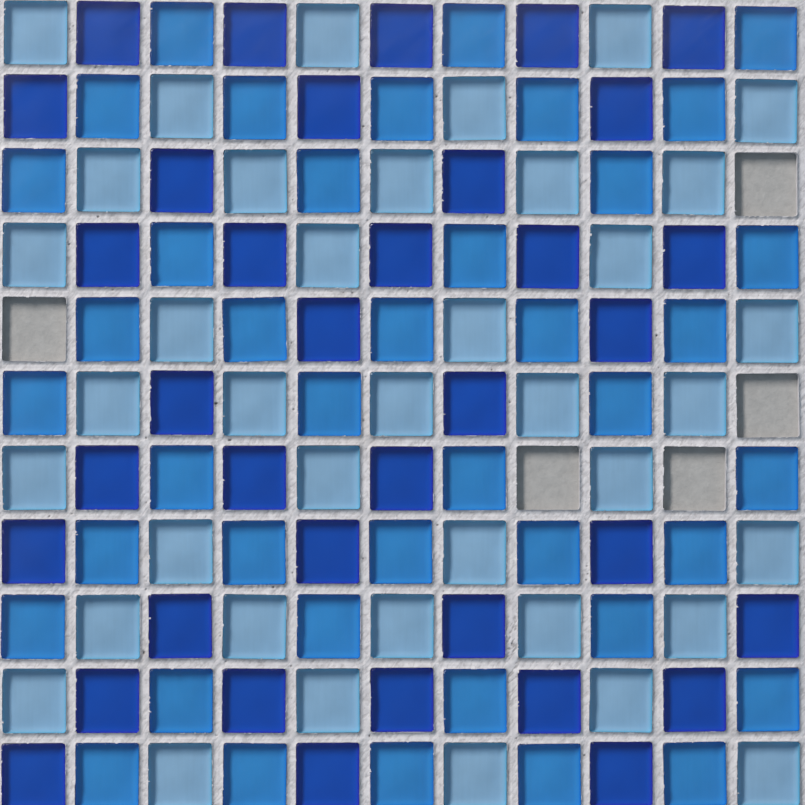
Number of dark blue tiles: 36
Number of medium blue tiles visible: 41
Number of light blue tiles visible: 39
